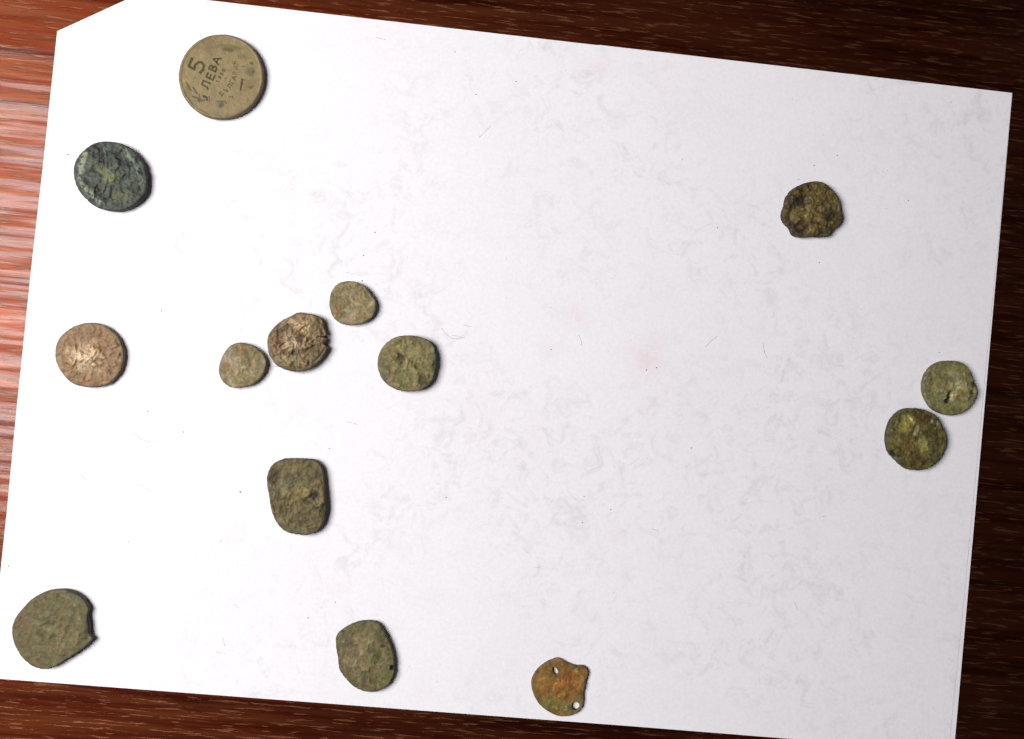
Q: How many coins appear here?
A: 14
